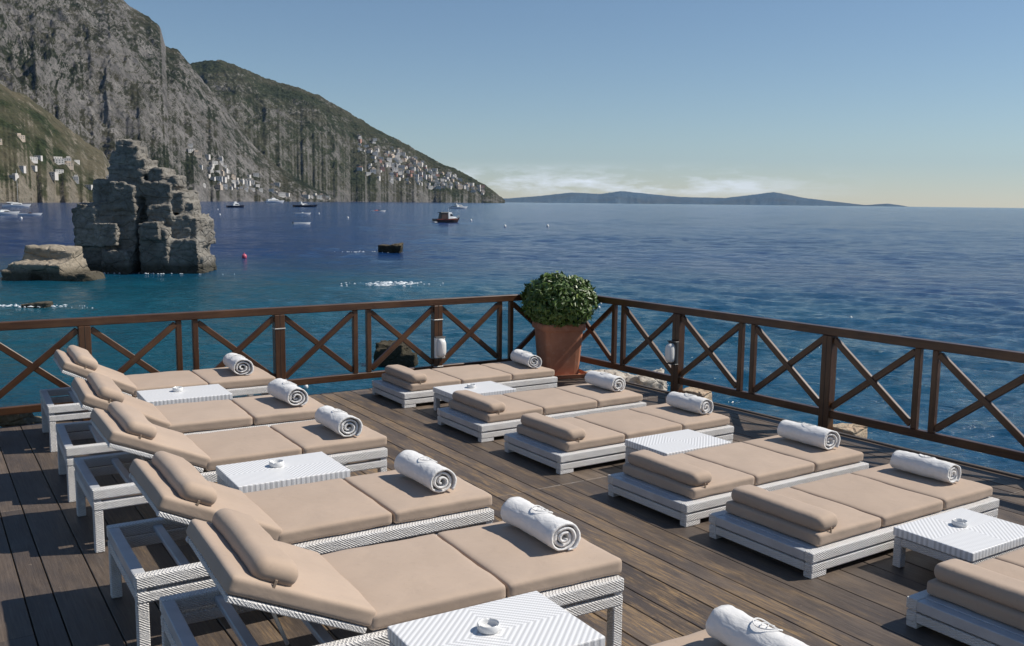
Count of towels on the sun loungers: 11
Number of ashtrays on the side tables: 5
